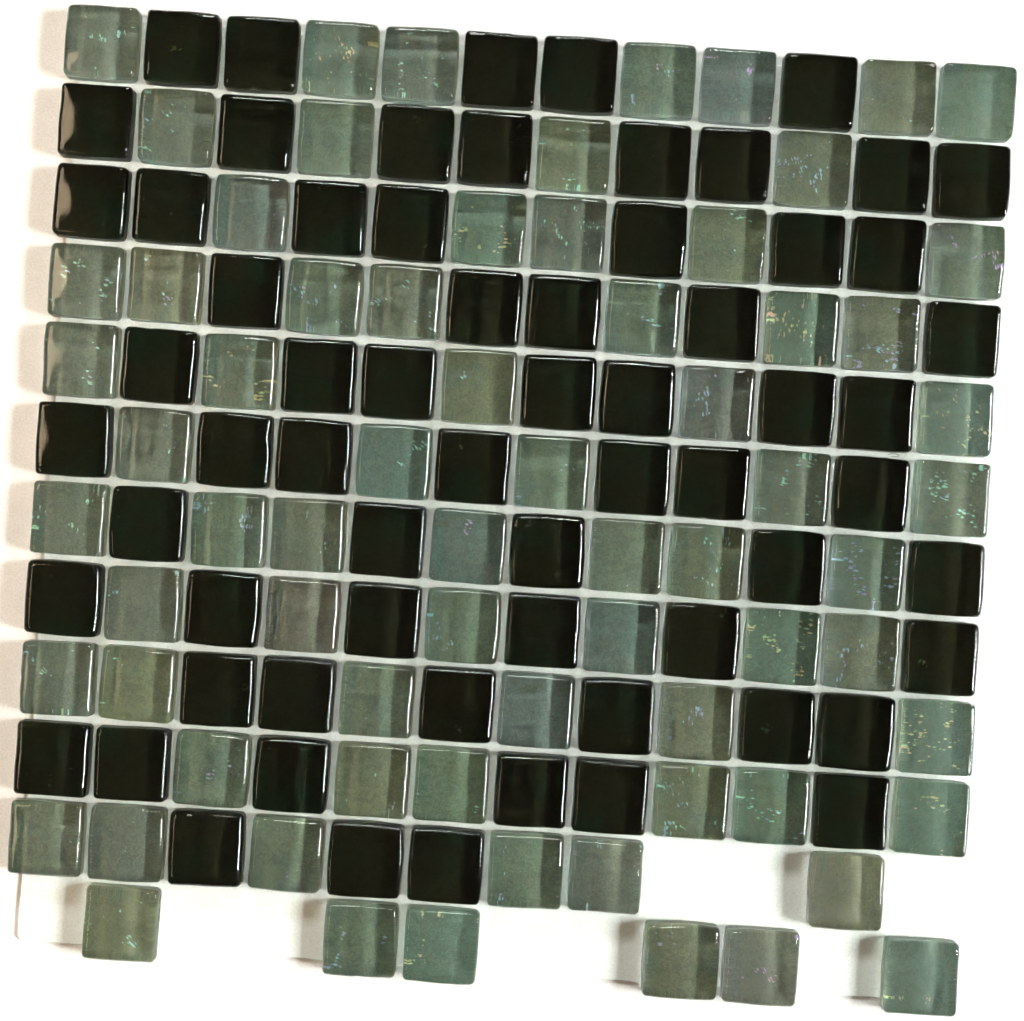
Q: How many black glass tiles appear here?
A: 65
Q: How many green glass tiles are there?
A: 70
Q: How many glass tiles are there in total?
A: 135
